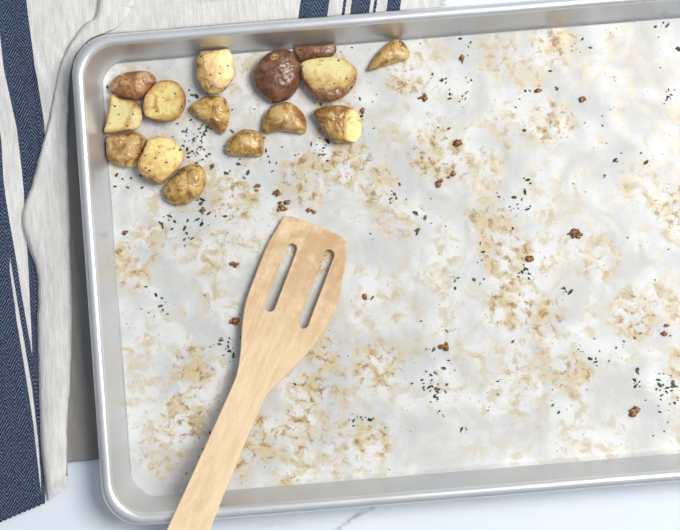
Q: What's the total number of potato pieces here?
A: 15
